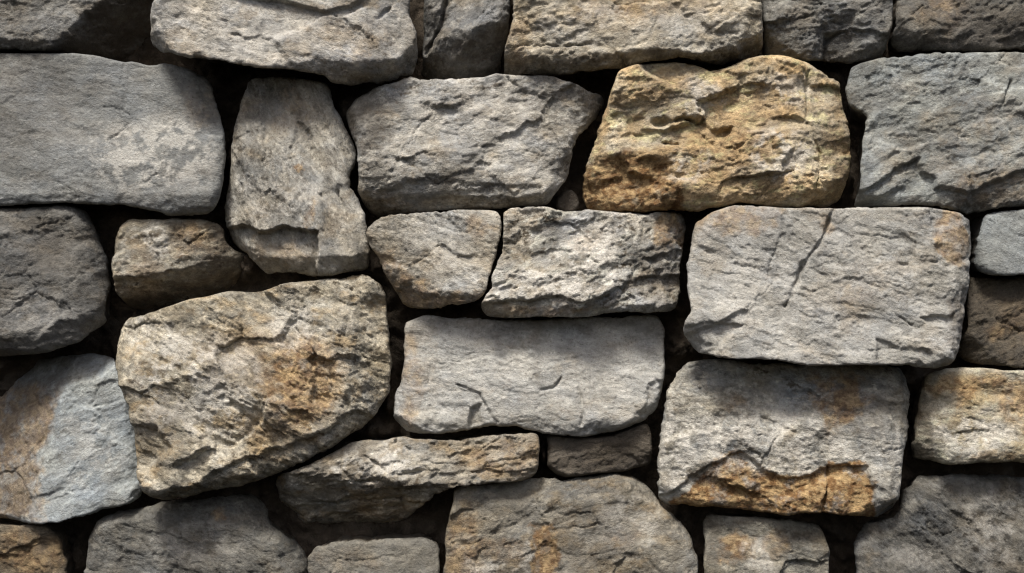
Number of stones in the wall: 32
